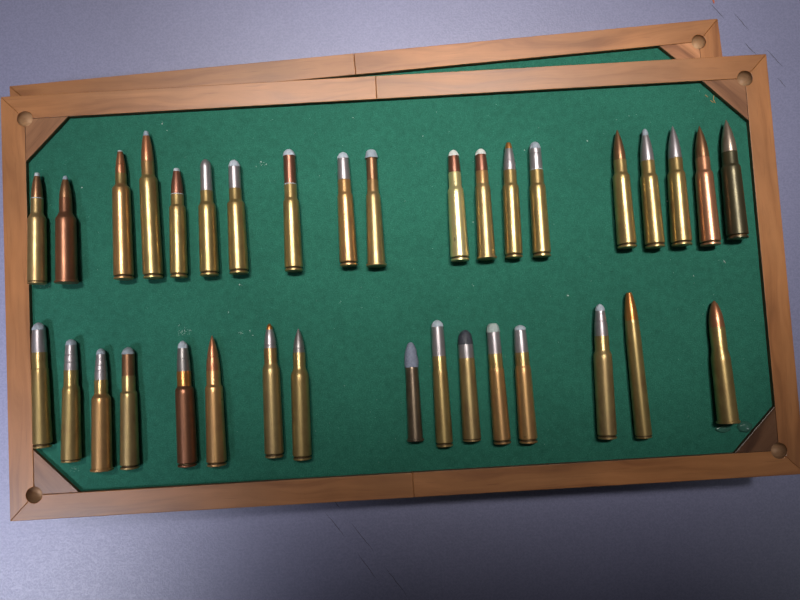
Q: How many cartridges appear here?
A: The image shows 35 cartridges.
